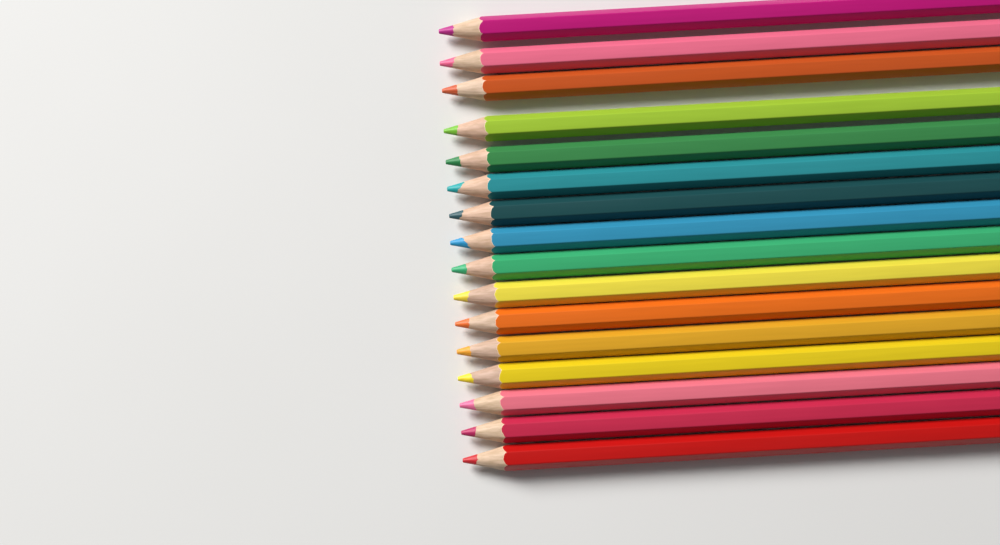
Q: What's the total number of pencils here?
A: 16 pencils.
